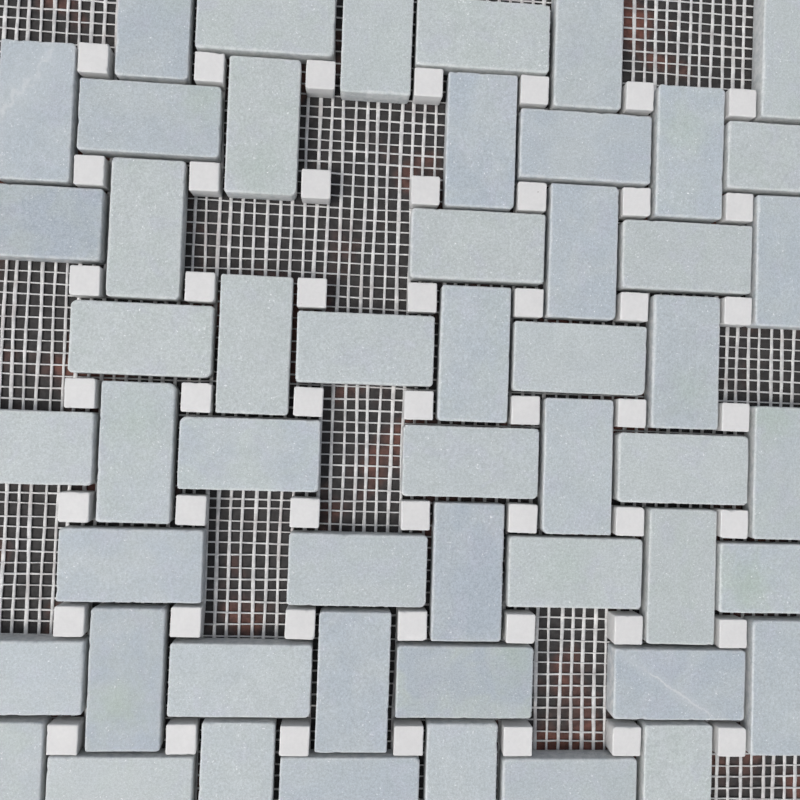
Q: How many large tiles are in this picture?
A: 52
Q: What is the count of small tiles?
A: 49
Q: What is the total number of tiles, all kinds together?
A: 101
